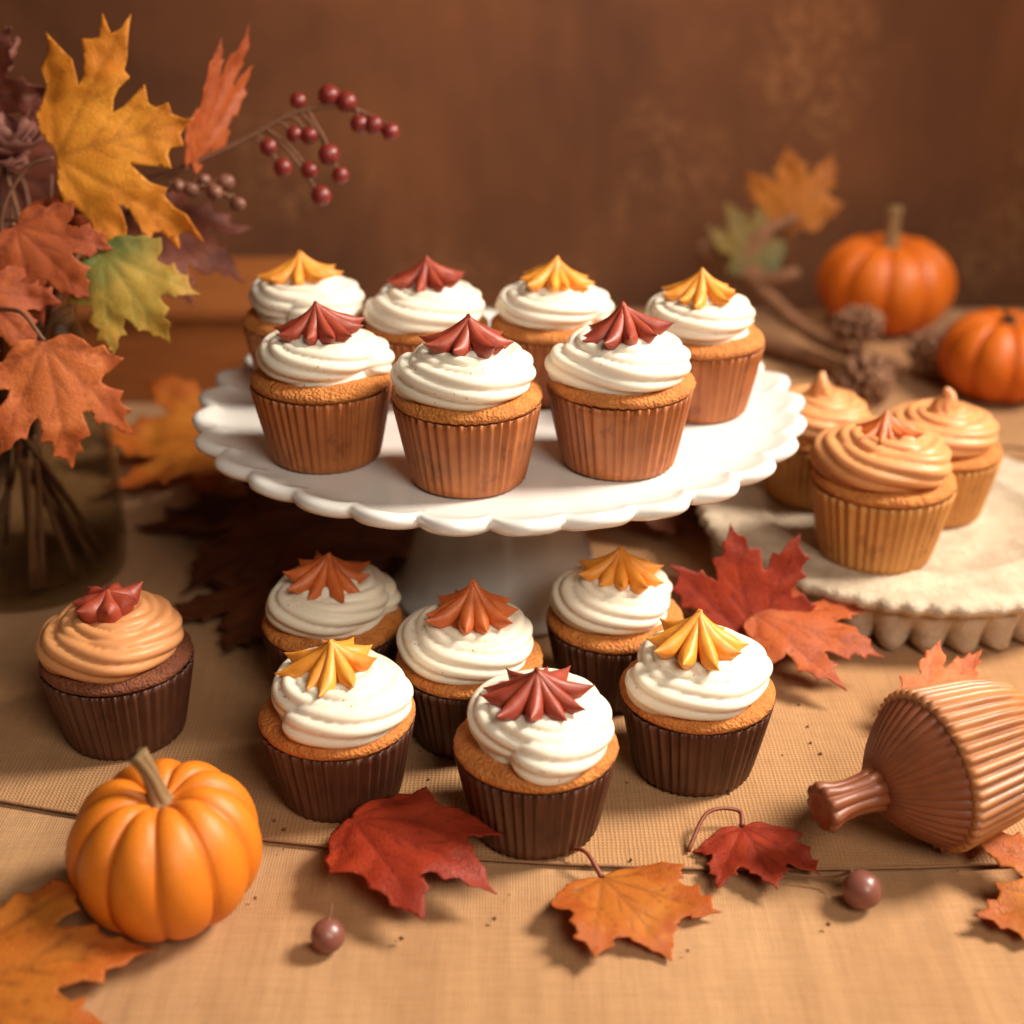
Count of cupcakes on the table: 17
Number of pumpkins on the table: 3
